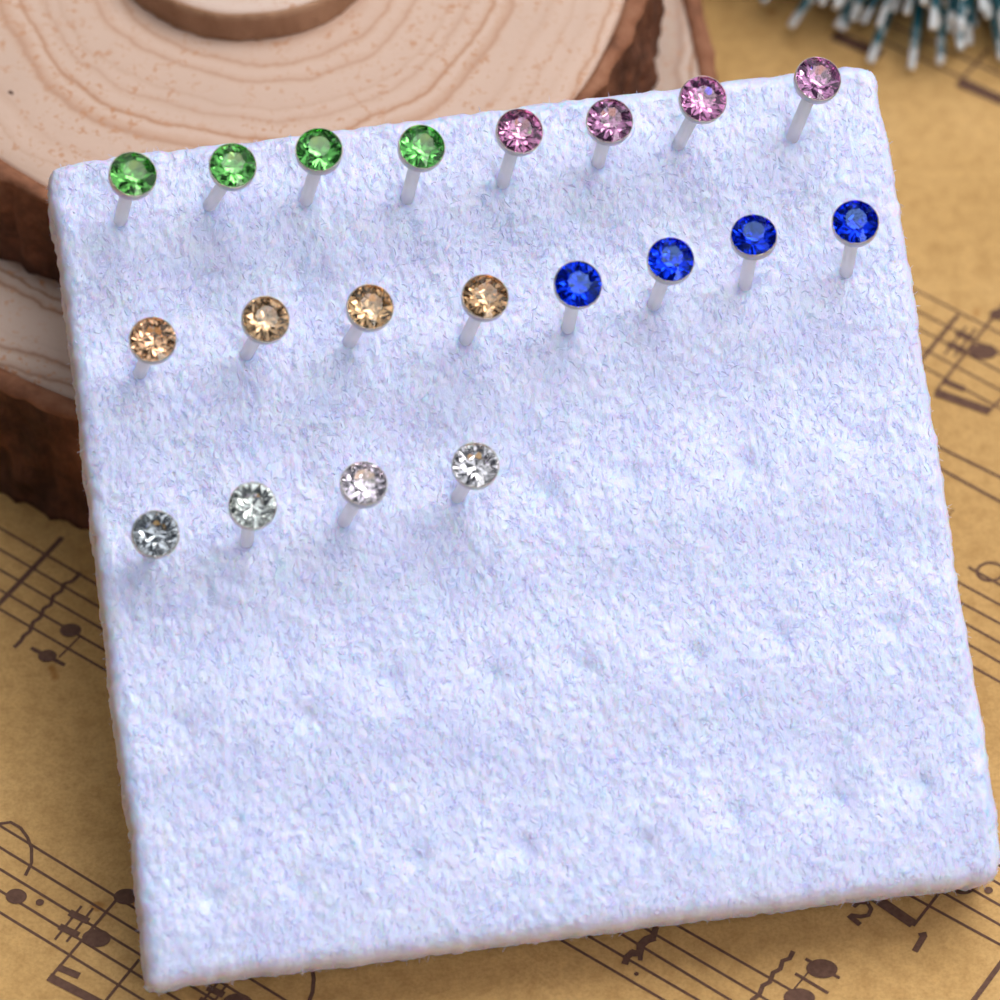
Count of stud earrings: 20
